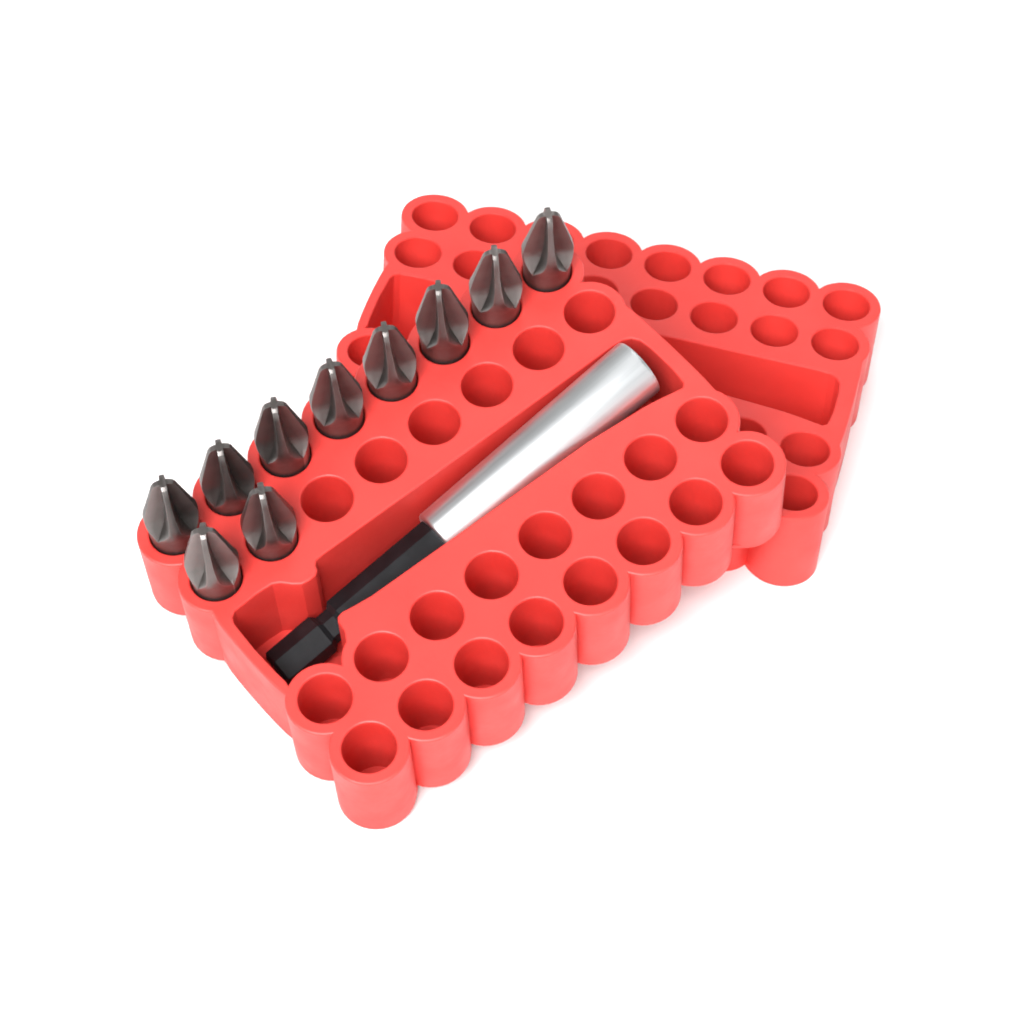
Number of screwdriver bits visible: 10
